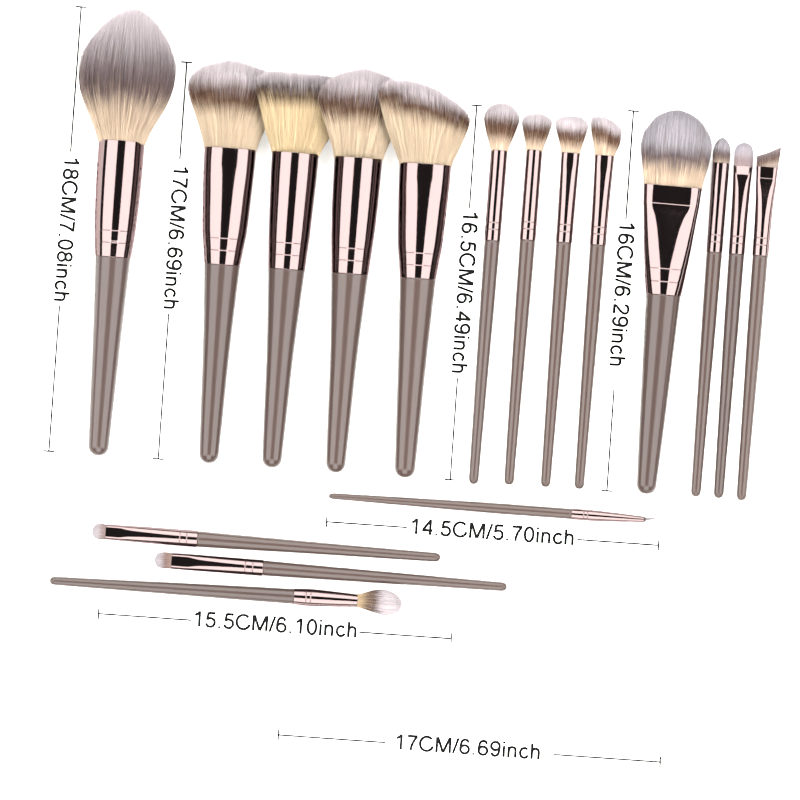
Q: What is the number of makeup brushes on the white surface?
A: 17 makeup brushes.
